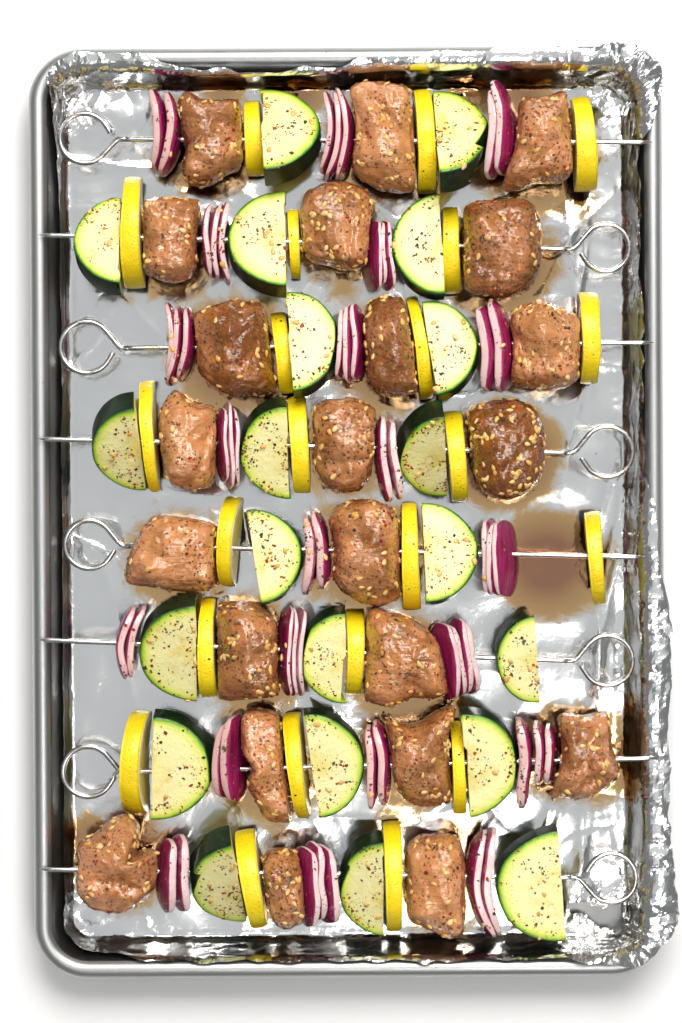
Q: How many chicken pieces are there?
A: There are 22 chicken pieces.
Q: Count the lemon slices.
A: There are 22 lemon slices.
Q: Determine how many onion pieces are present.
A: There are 22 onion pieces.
